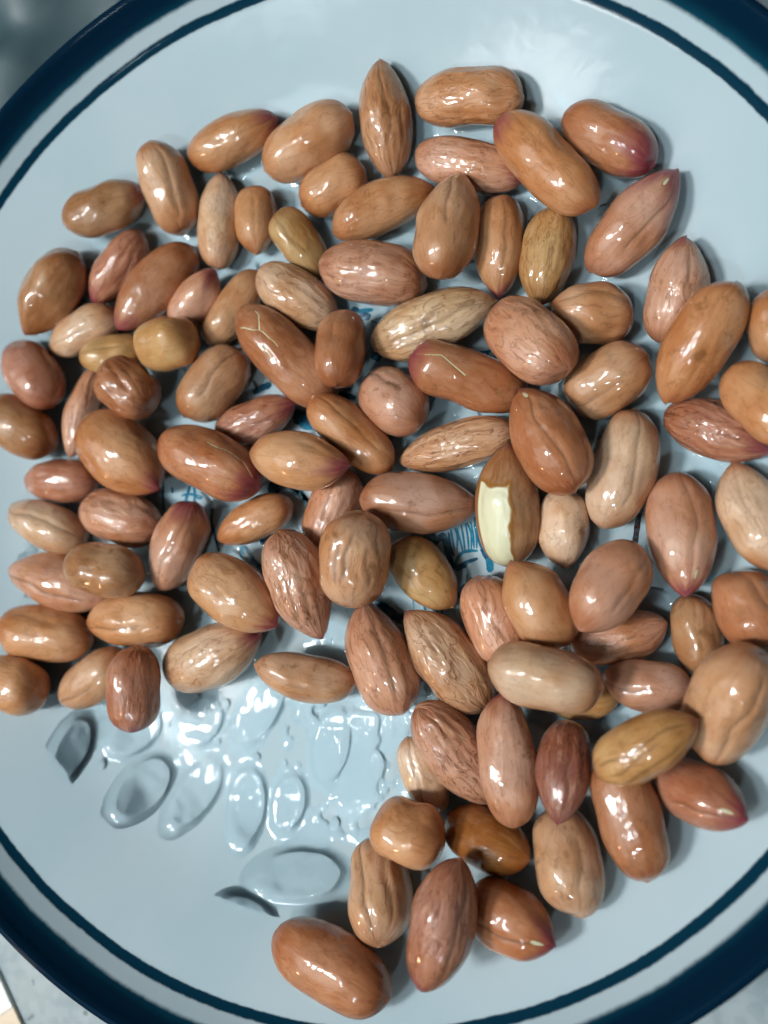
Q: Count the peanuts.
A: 104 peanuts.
